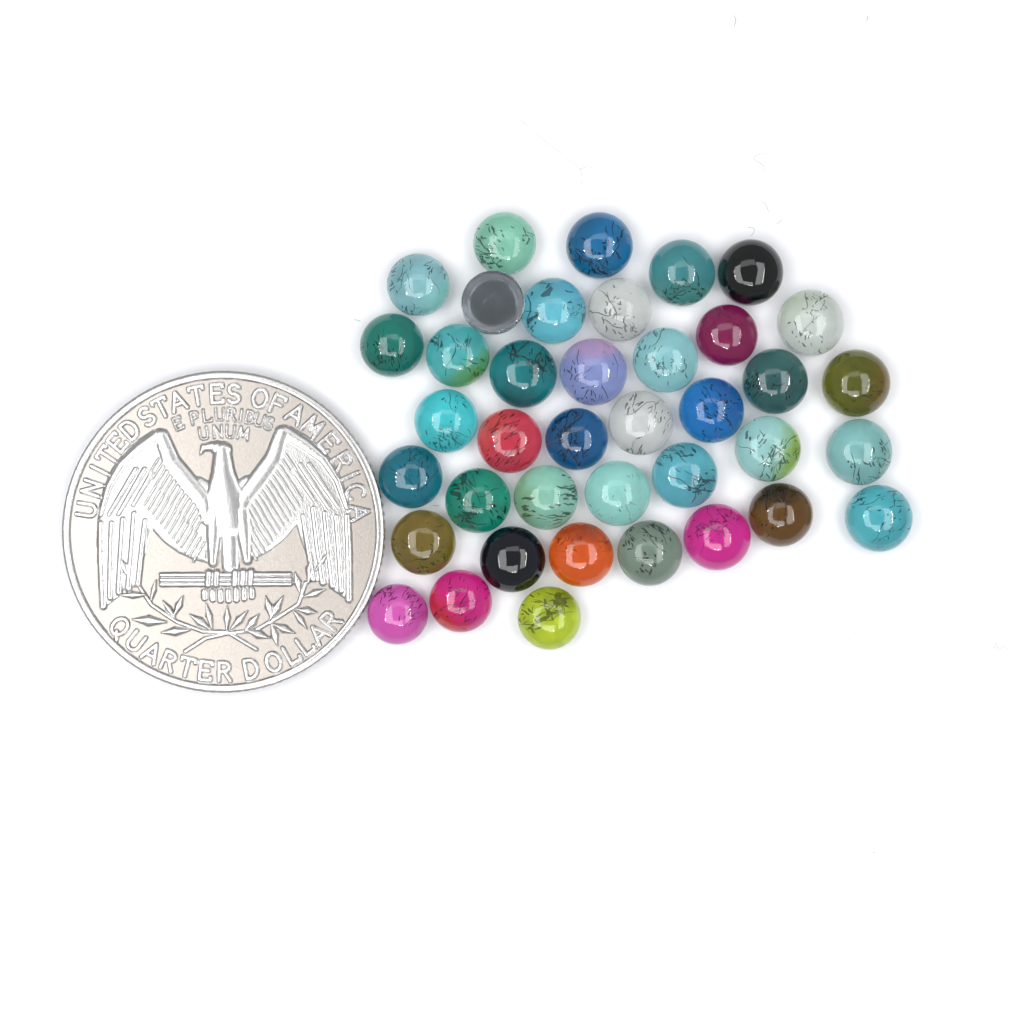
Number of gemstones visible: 39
